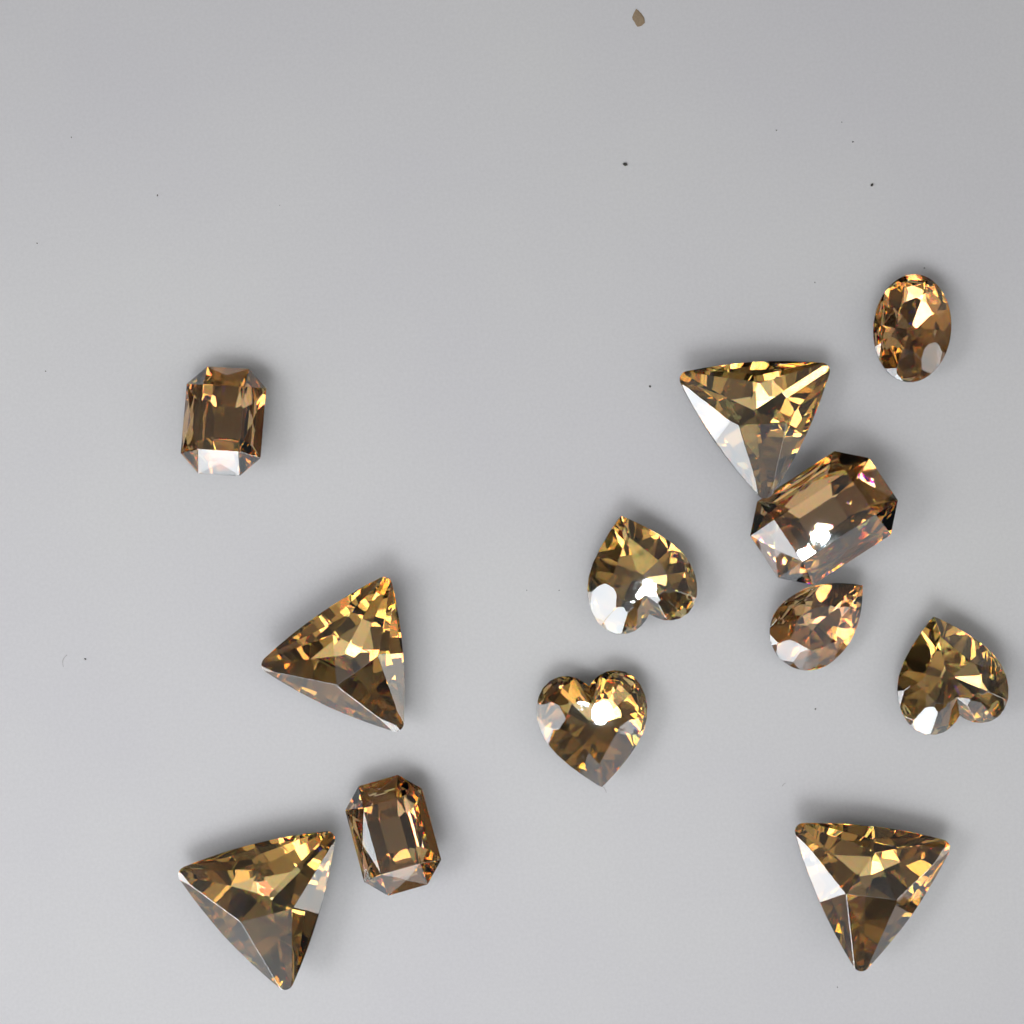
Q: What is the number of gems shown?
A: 12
